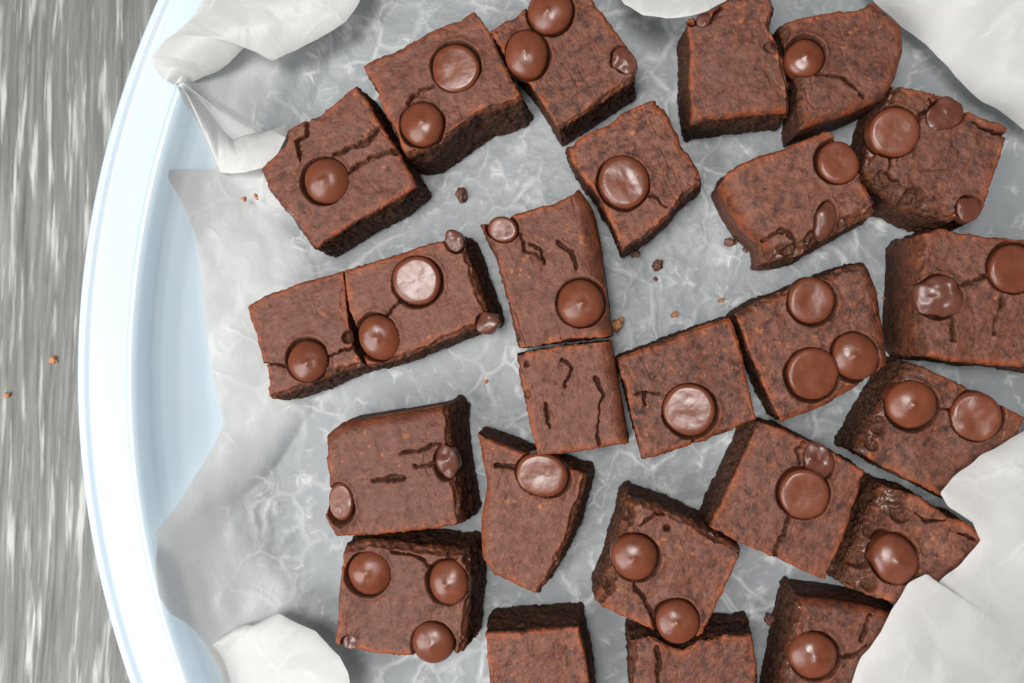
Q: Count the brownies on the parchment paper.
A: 25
